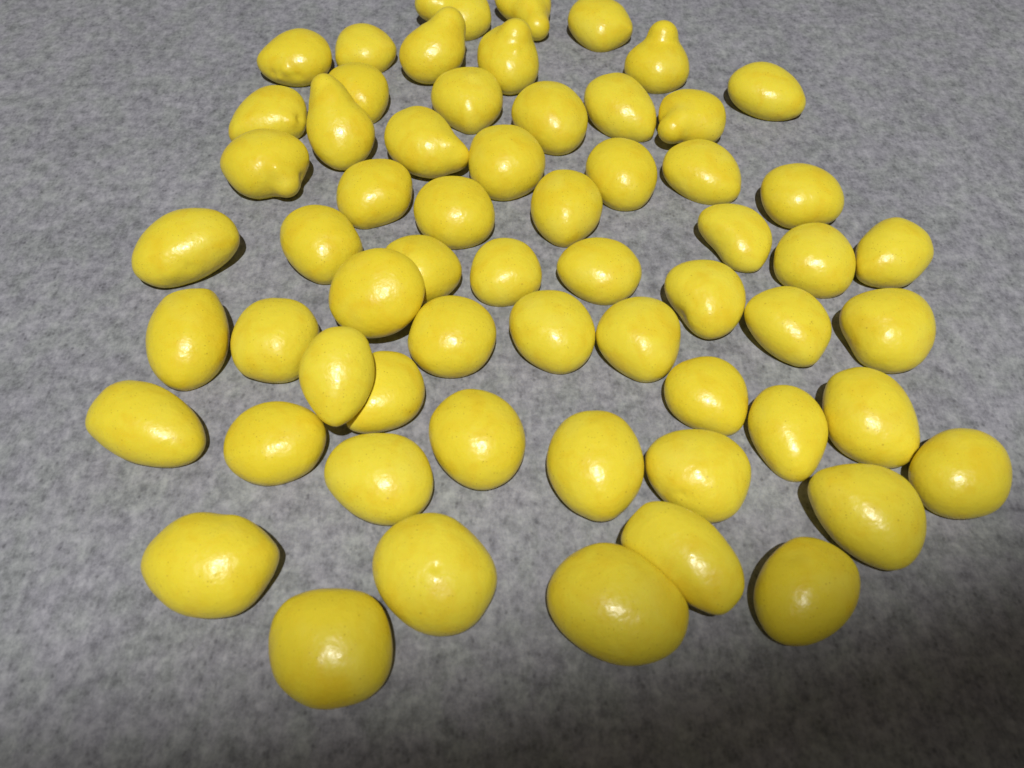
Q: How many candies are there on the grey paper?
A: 61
